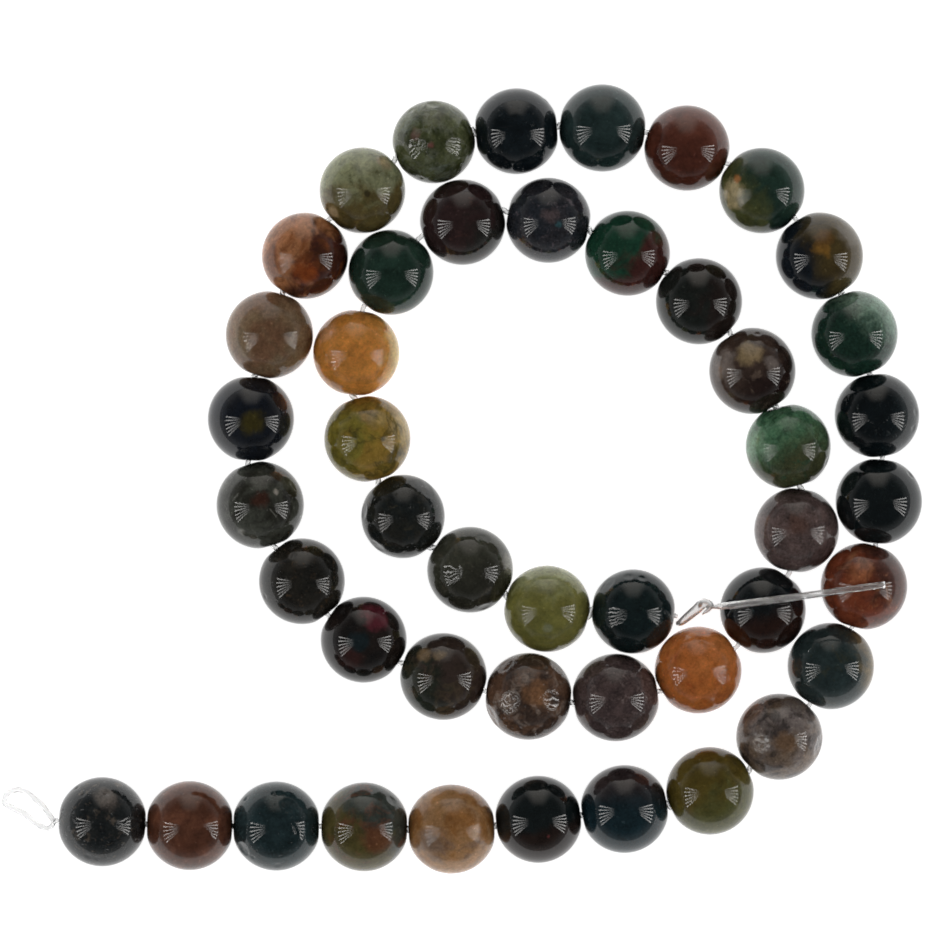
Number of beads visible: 46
